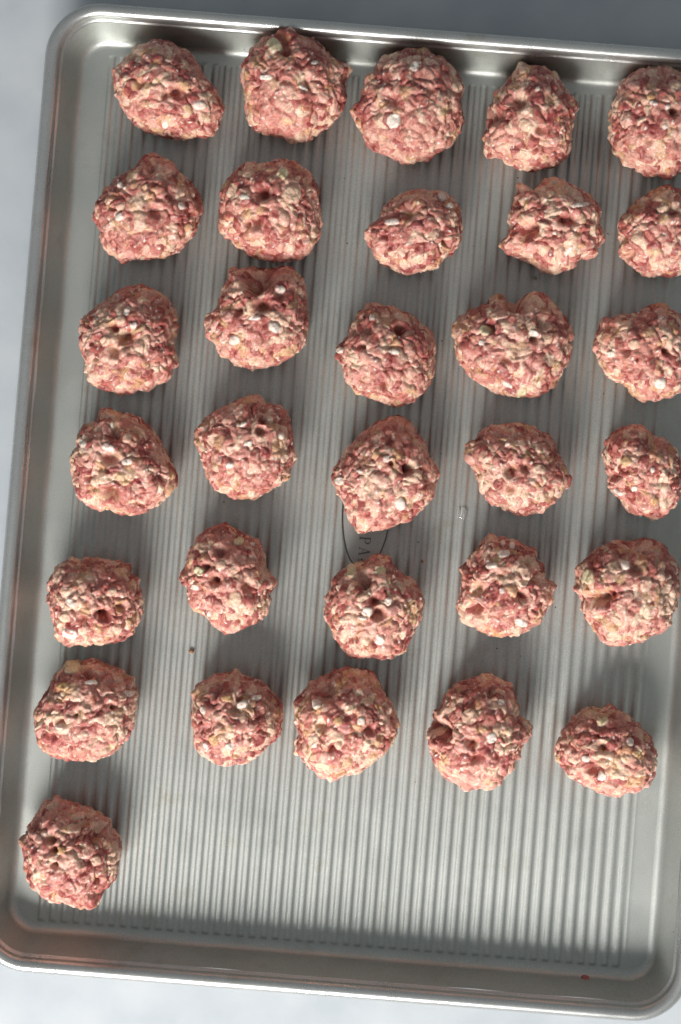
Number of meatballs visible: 31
